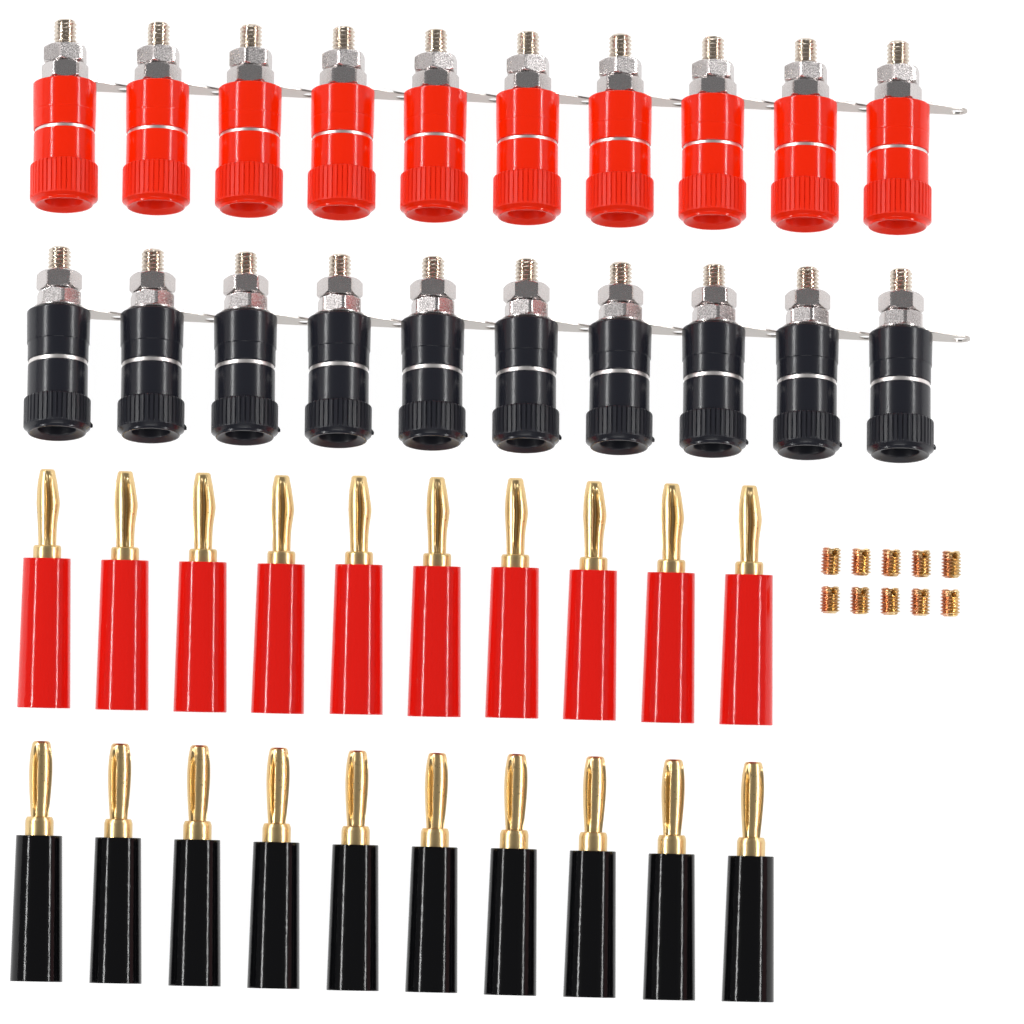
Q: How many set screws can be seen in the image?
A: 10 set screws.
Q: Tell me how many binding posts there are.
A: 20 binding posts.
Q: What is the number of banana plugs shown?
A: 20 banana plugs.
